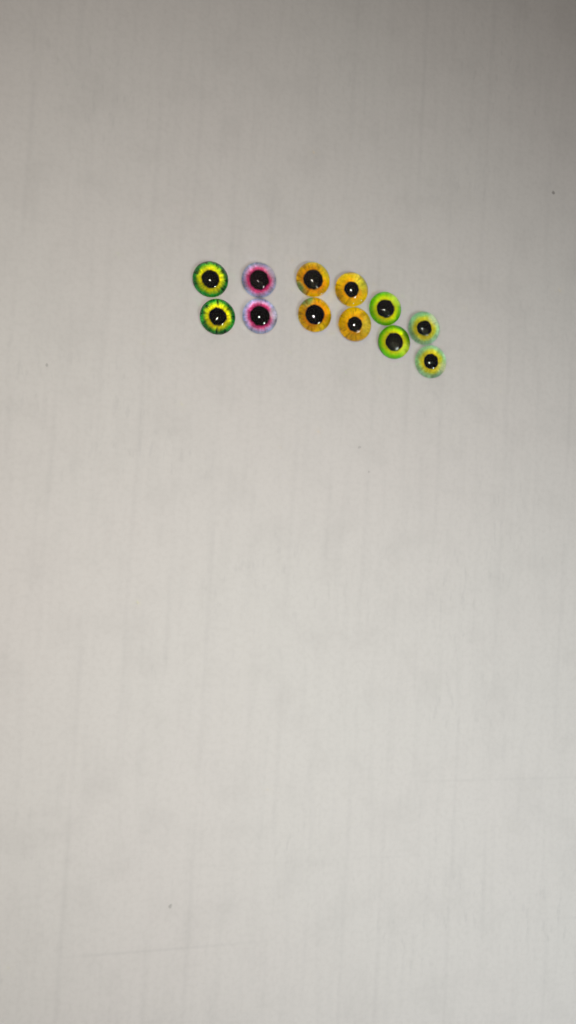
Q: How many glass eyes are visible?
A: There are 12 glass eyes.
